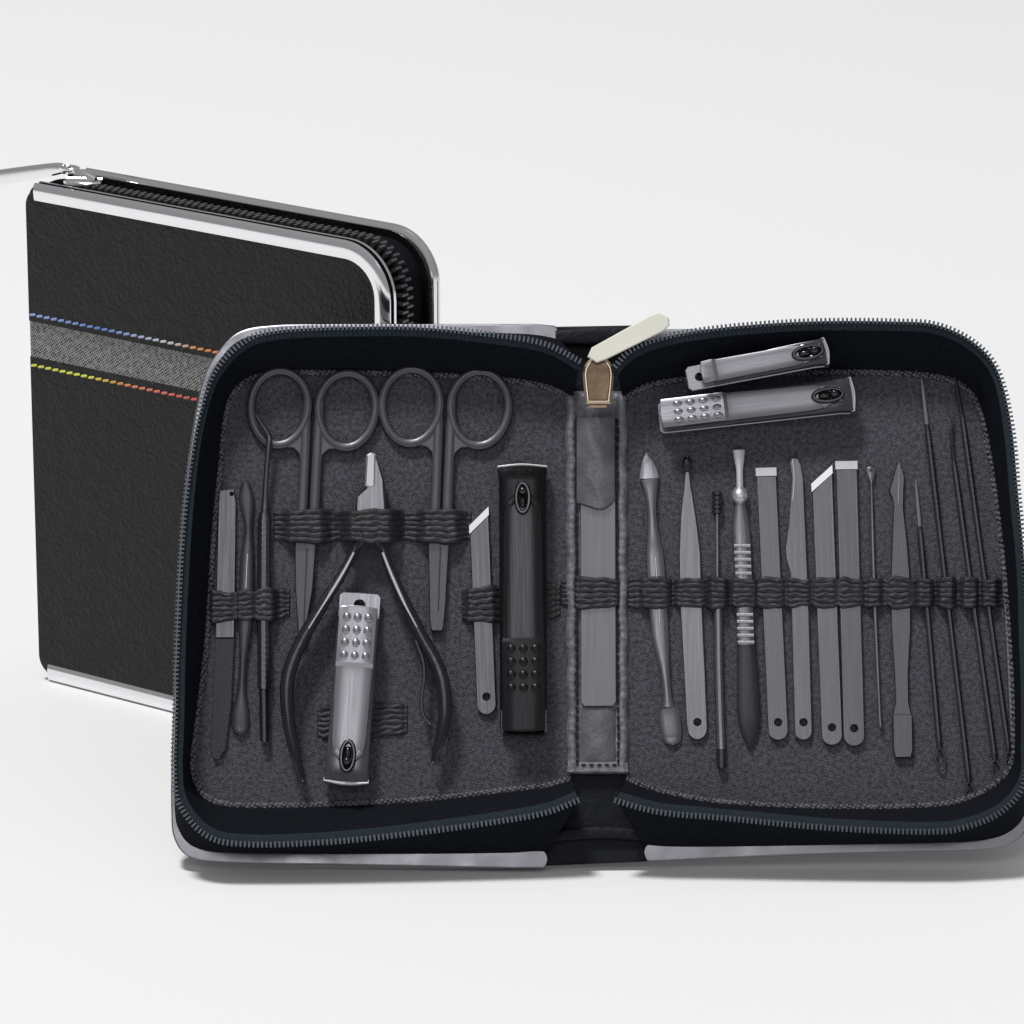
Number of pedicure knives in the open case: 5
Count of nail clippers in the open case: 4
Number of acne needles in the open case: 4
